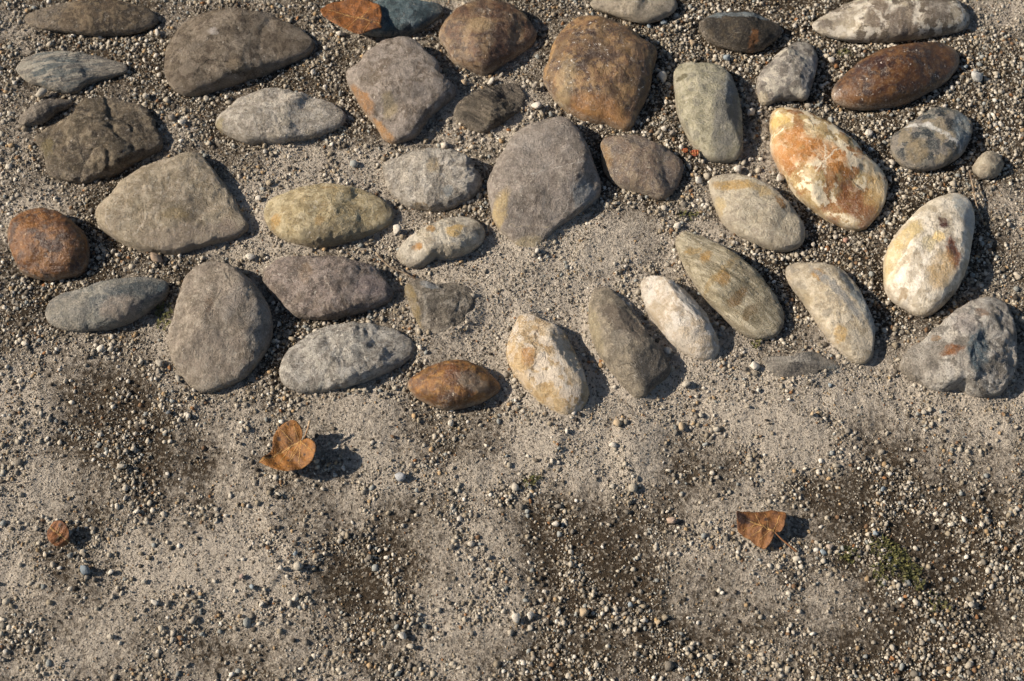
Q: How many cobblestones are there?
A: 42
